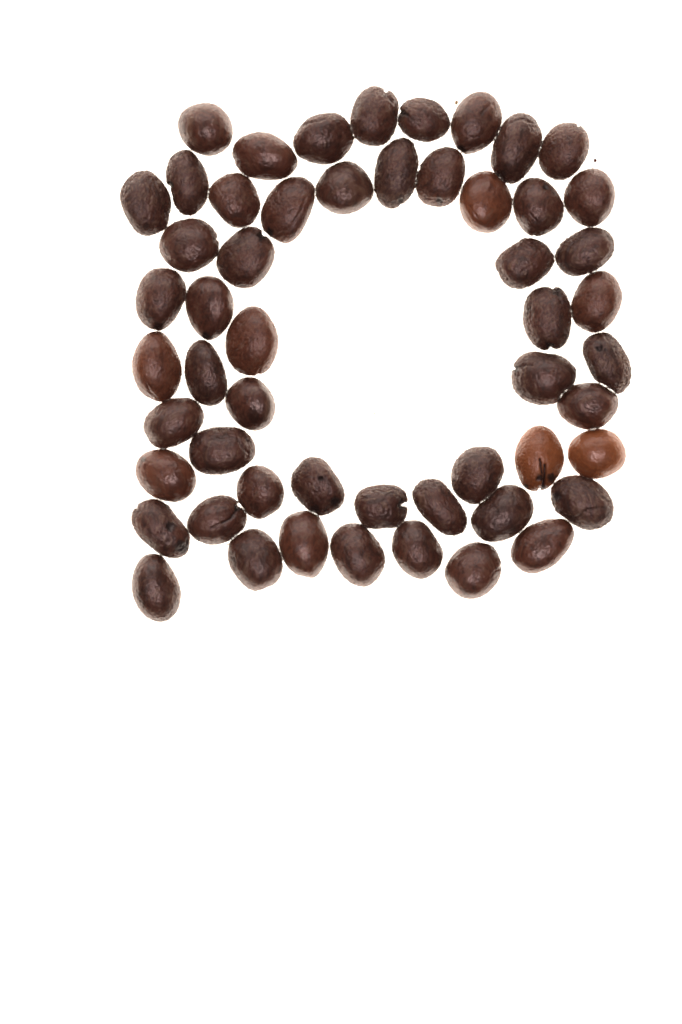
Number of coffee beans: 54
